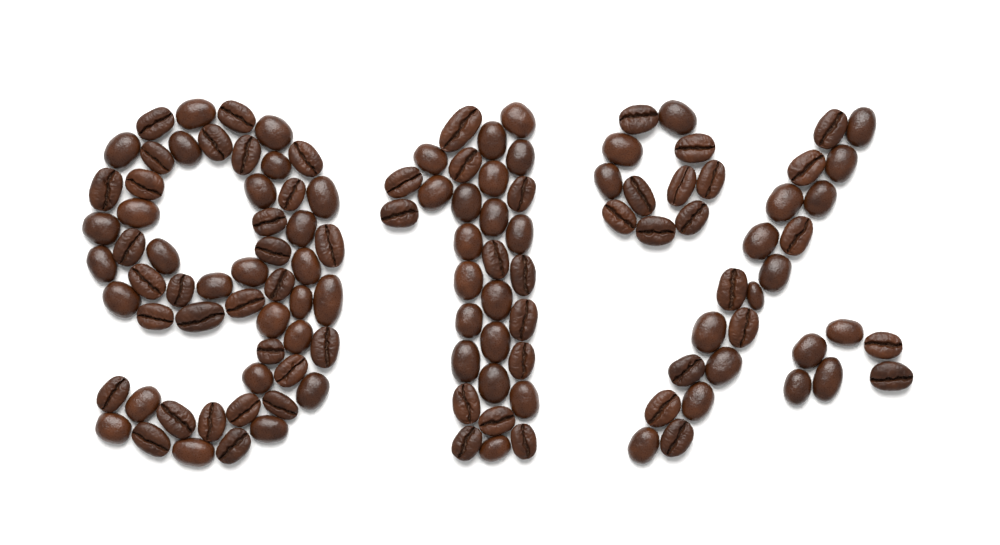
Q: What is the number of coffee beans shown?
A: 122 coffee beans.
